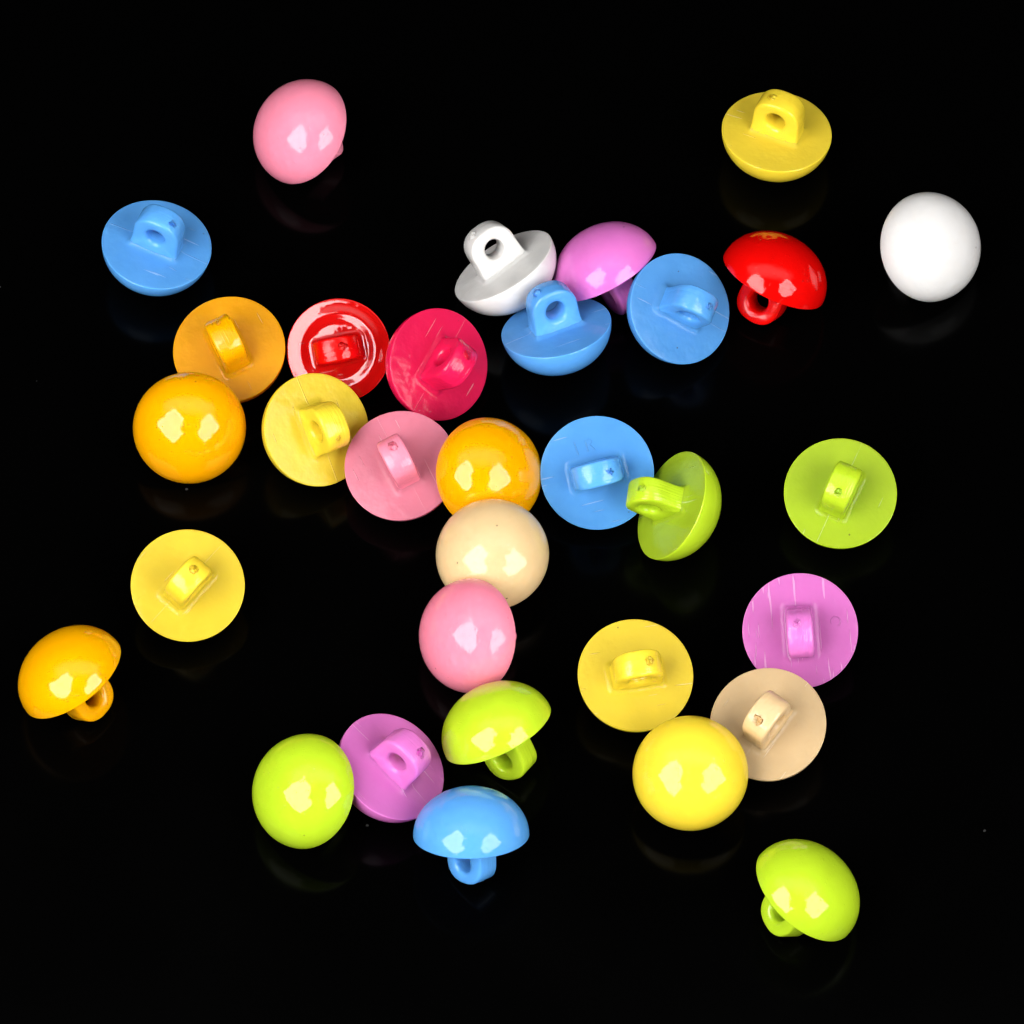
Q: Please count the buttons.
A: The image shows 32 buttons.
